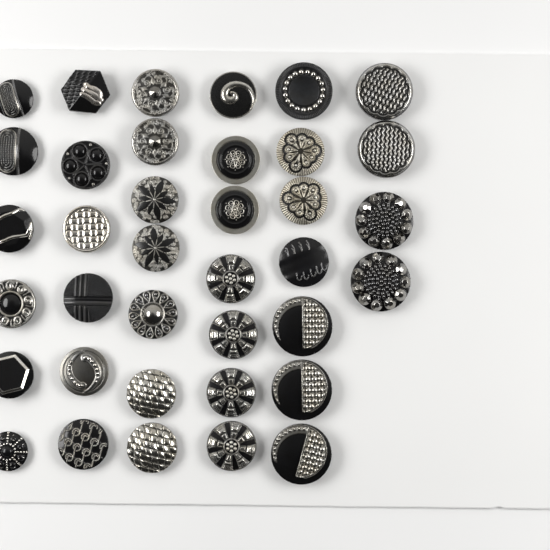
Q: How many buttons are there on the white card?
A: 37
